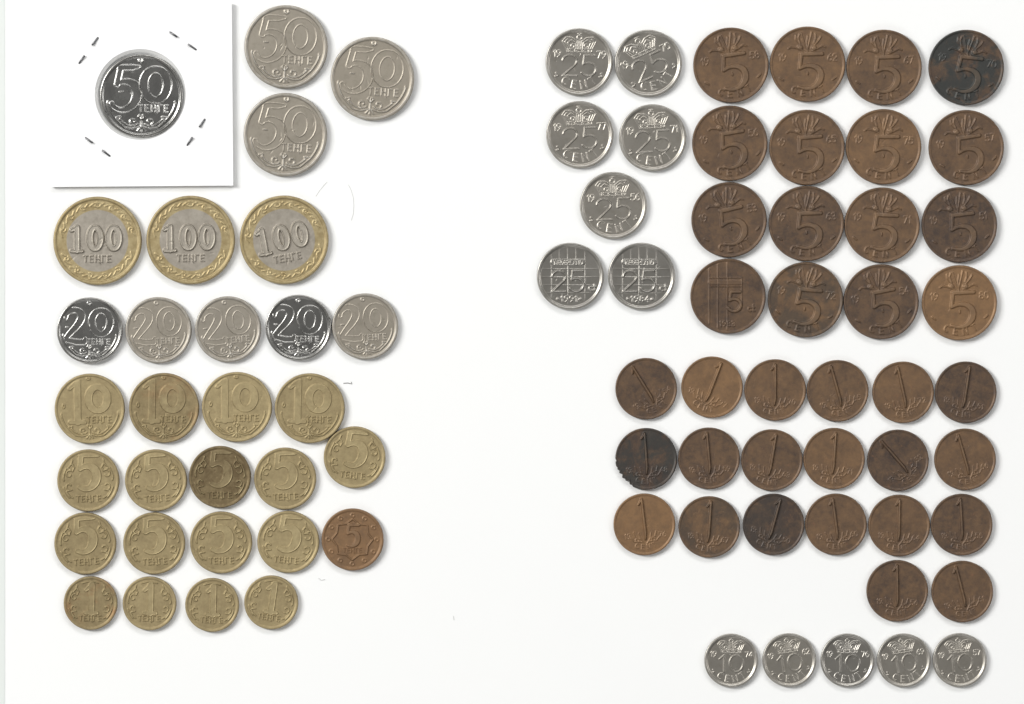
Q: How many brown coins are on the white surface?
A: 37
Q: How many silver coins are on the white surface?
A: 21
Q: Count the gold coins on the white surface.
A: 17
